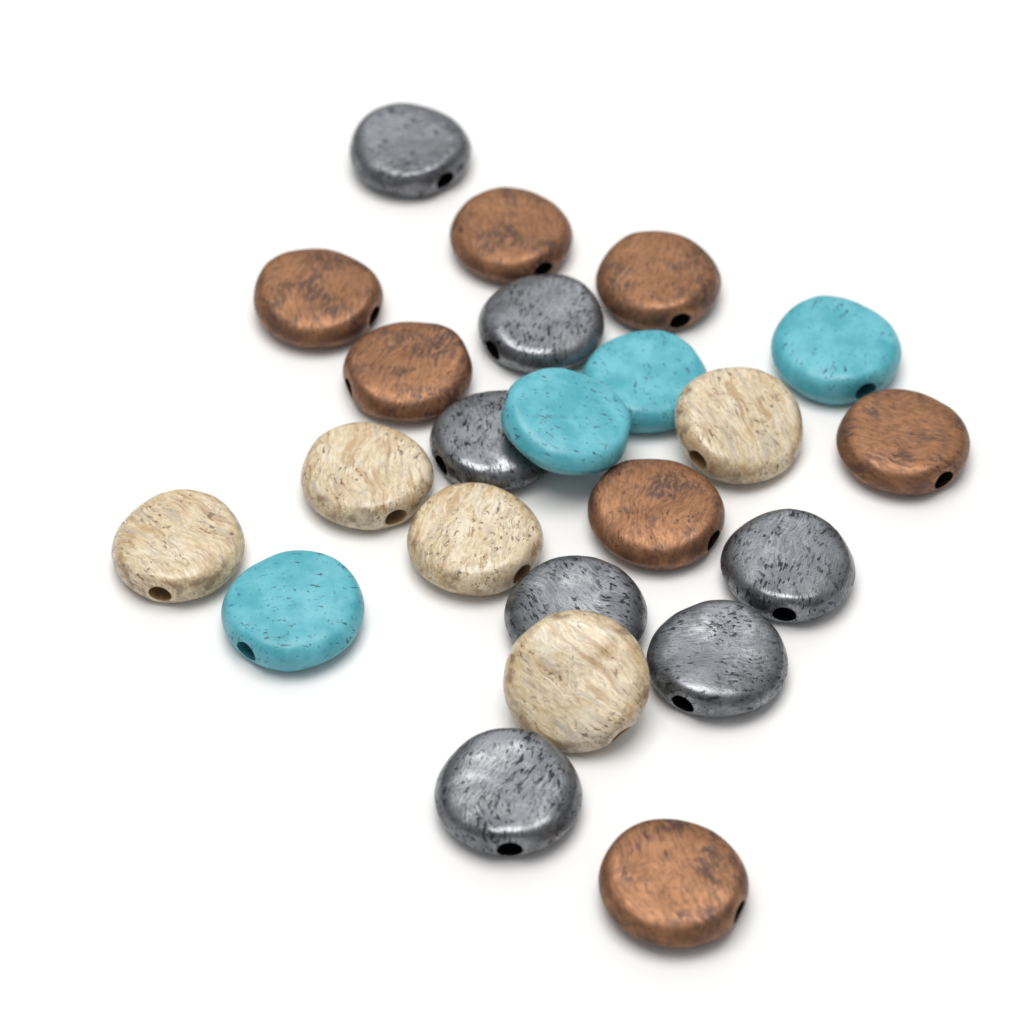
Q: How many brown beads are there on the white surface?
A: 7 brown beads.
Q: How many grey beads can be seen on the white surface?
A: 7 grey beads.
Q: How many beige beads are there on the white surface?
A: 5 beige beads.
